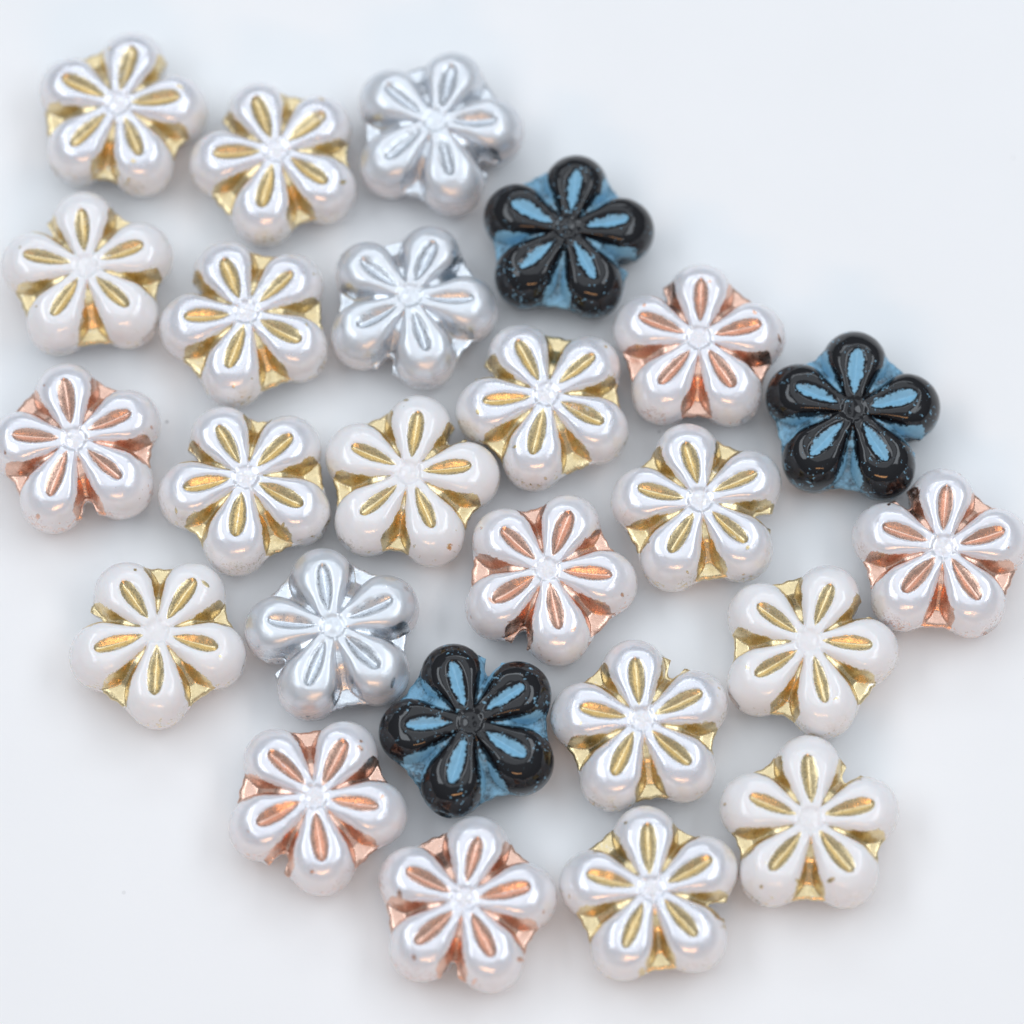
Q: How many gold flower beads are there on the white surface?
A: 13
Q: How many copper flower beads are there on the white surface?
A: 6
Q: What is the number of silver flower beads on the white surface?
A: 3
